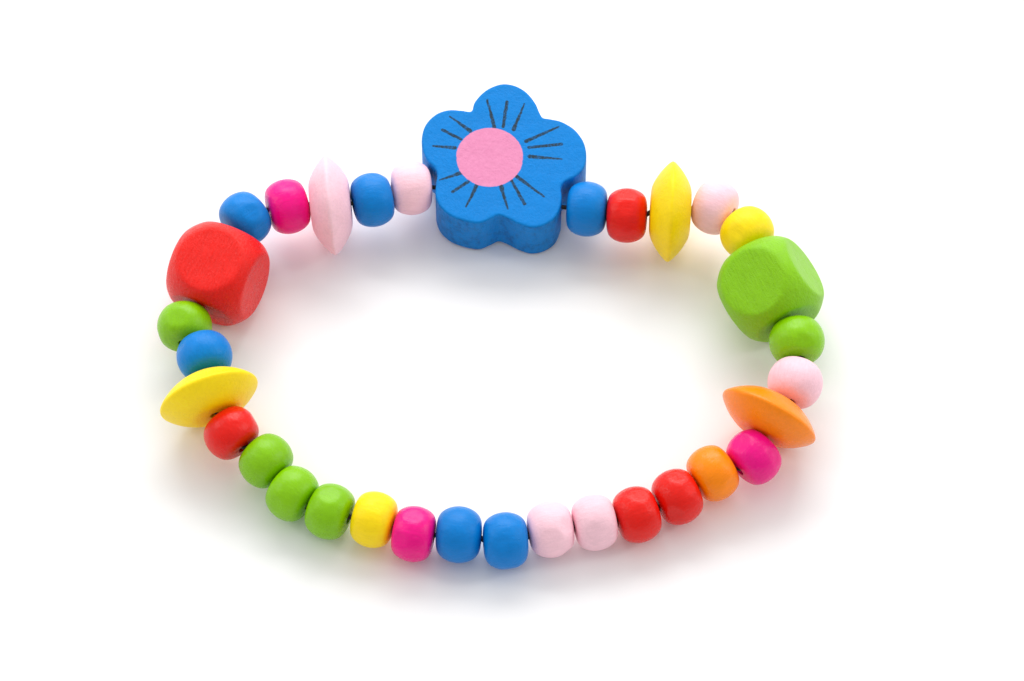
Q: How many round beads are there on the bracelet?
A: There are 26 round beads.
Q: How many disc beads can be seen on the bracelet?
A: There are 4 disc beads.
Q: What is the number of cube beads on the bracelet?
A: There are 2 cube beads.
